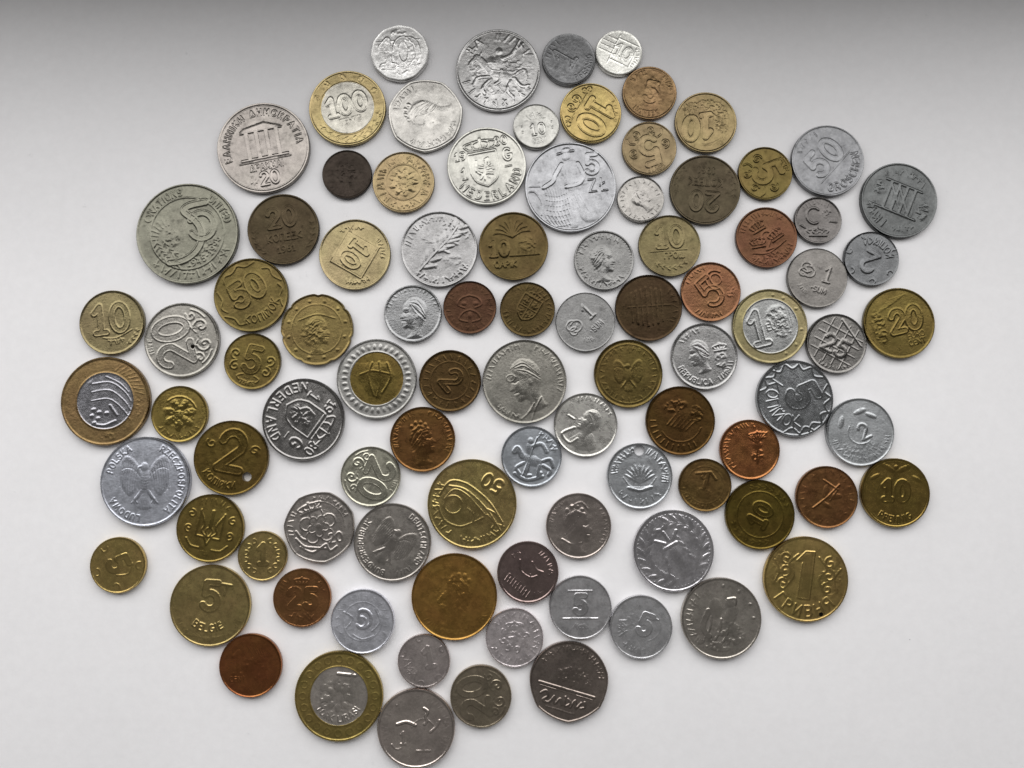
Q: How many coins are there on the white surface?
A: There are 93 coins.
